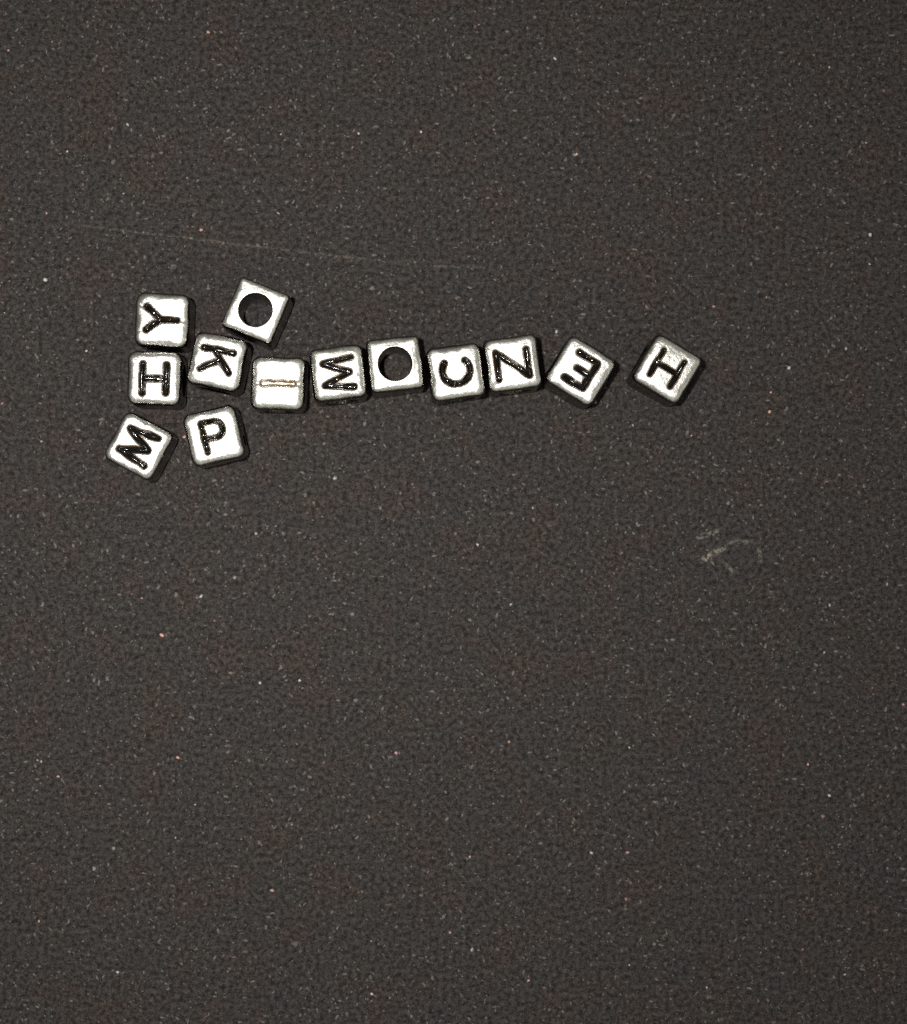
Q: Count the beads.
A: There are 13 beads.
